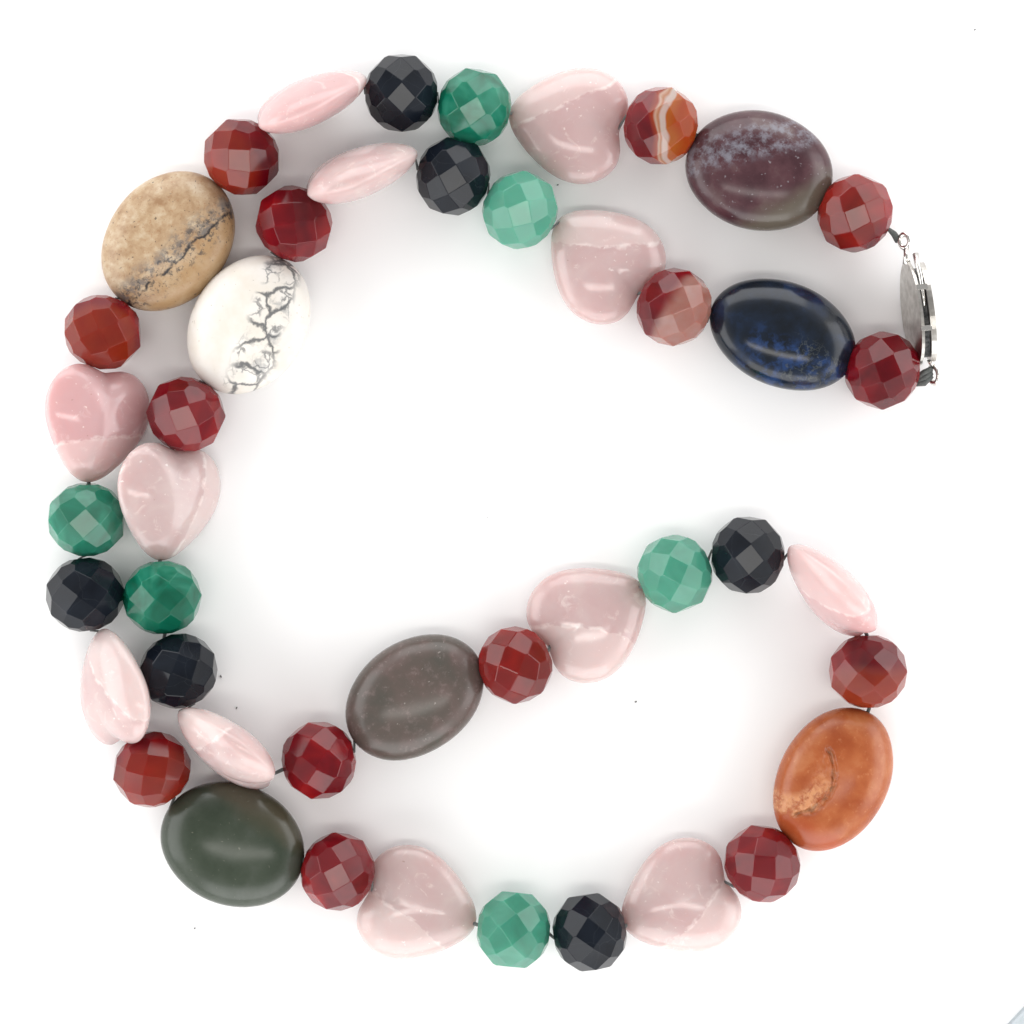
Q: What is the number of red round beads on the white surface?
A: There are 14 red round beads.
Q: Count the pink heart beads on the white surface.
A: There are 12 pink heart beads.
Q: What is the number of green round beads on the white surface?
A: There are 6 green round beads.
